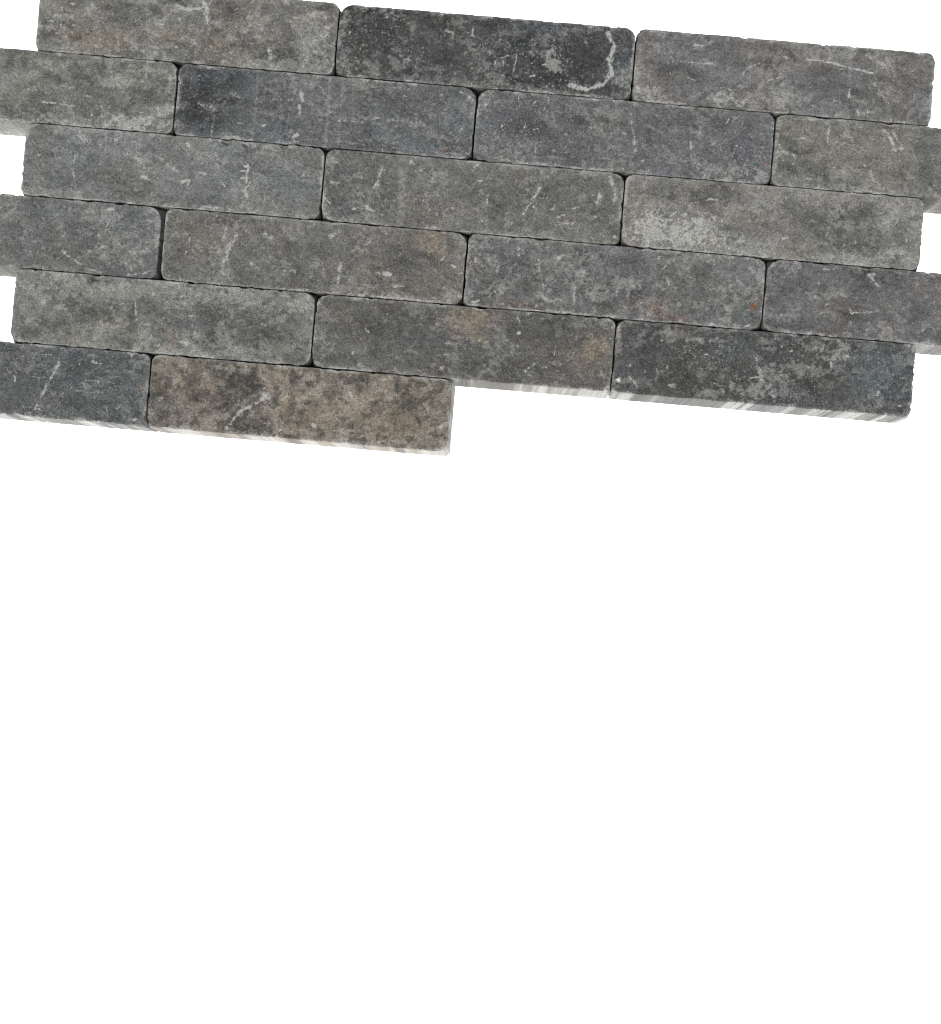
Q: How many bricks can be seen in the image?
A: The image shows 19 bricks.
